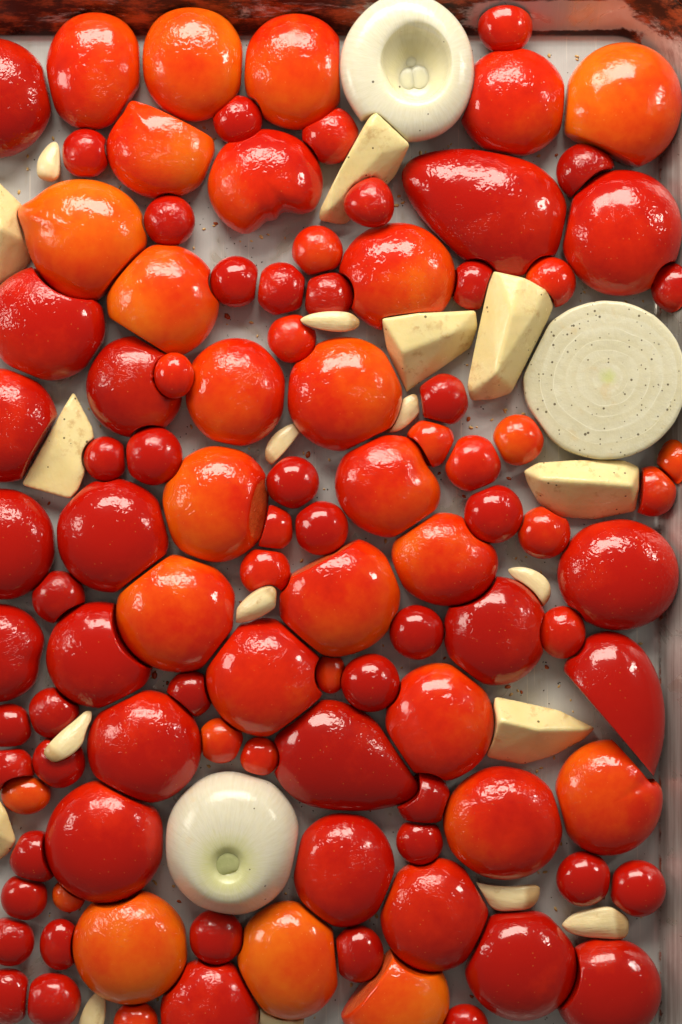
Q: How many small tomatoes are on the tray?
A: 58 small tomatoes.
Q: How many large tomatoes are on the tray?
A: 45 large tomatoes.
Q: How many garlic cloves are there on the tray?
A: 11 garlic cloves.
